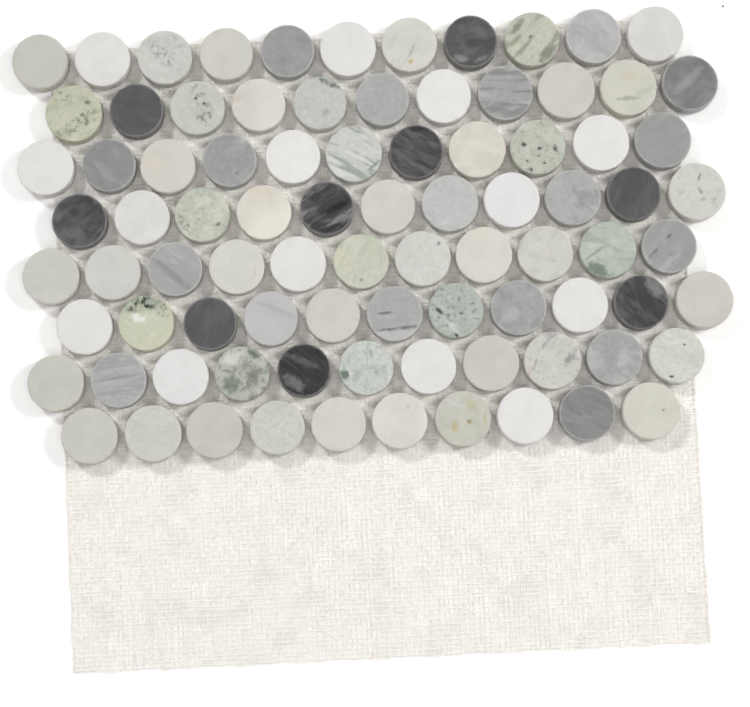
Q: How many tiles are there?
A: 87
